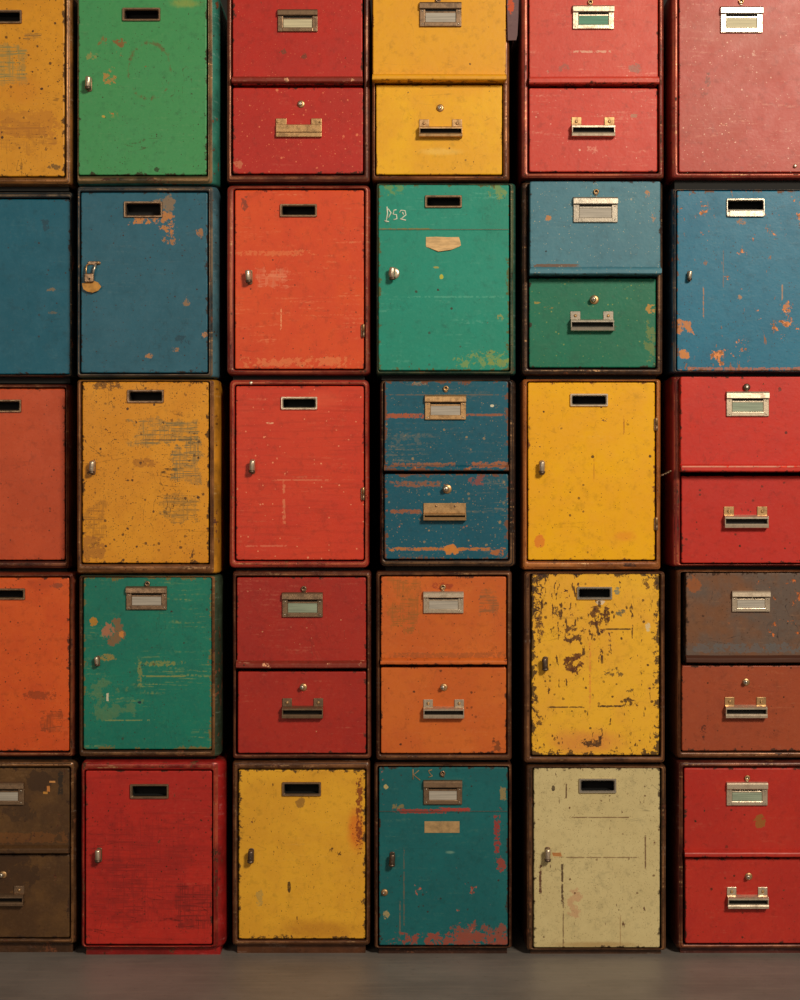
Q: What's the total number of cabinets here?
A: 30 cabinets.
